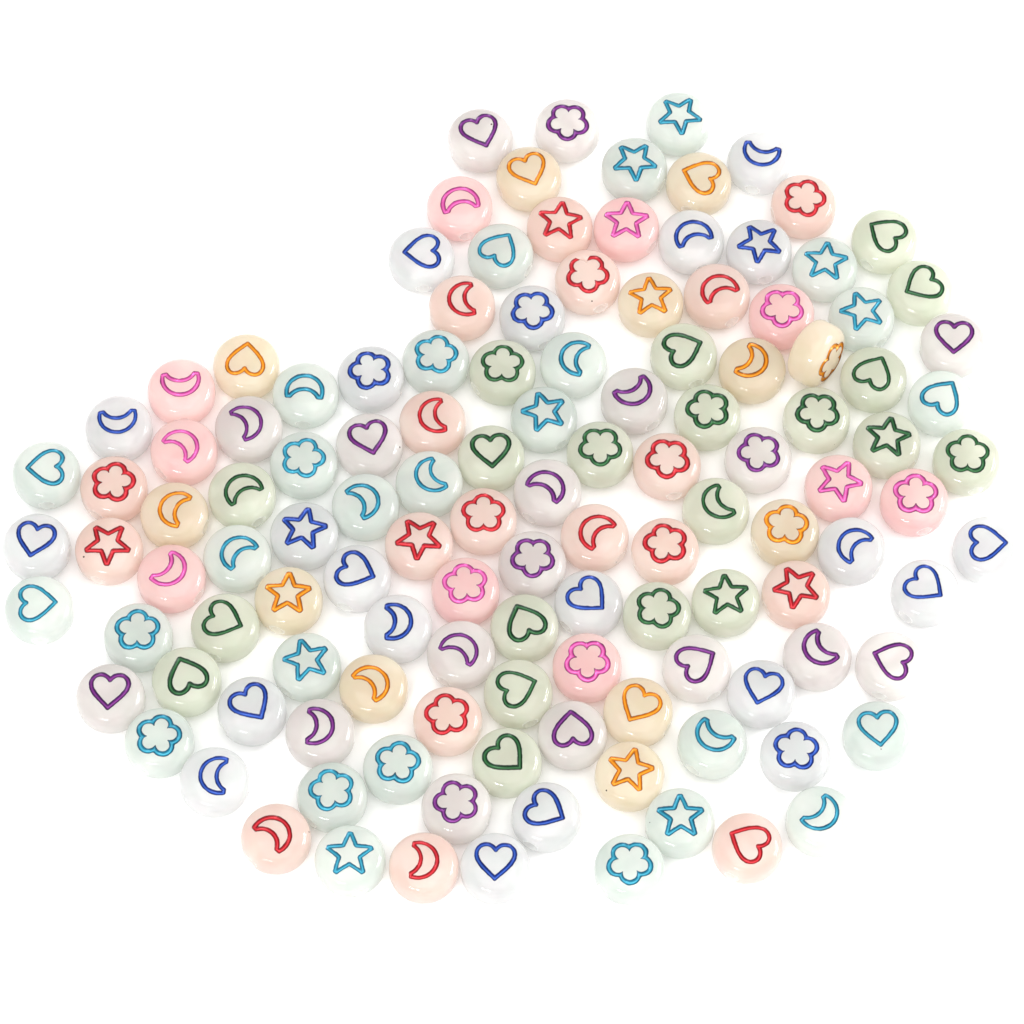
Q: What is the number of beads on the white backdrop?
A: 125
